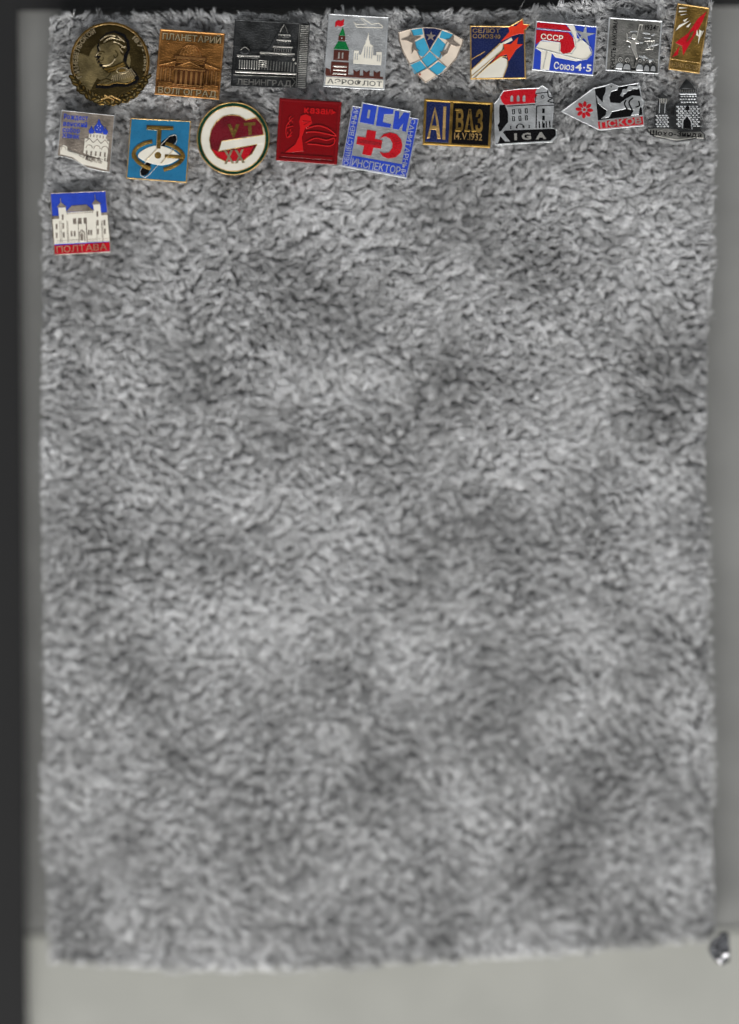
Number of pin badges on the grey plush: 19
